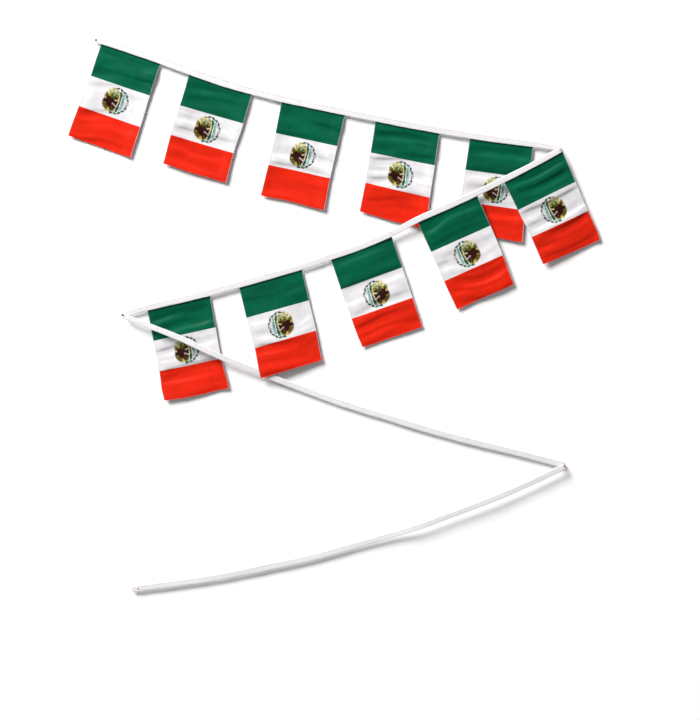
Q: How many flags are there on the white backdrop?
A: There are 10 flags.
